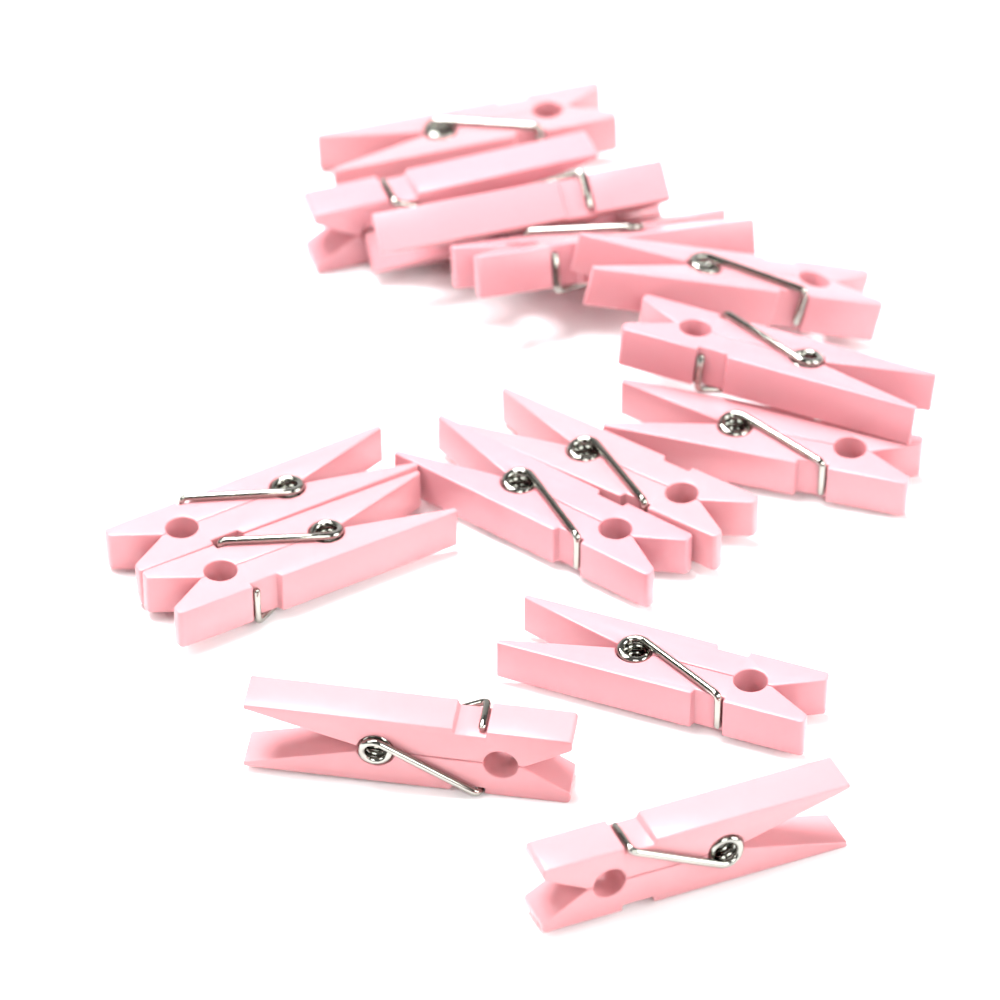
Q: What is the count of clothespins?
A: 14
